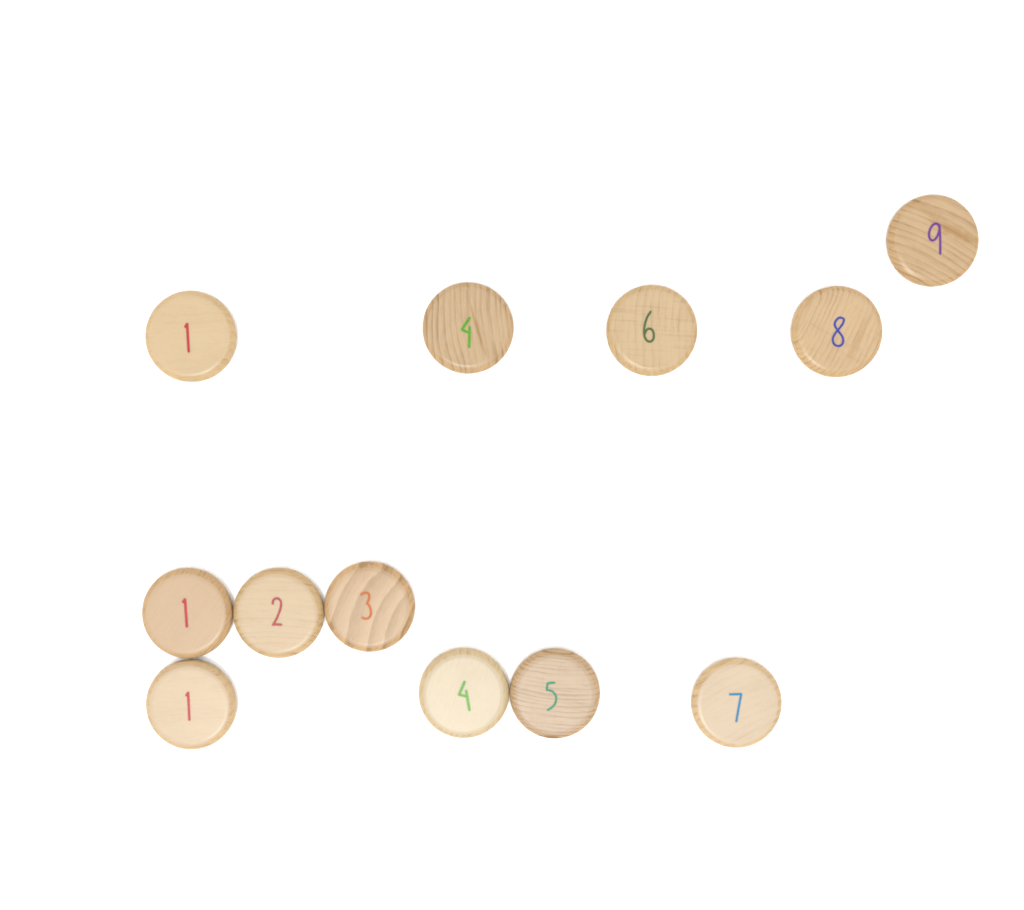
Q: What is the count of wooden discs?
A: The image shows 12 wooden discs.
